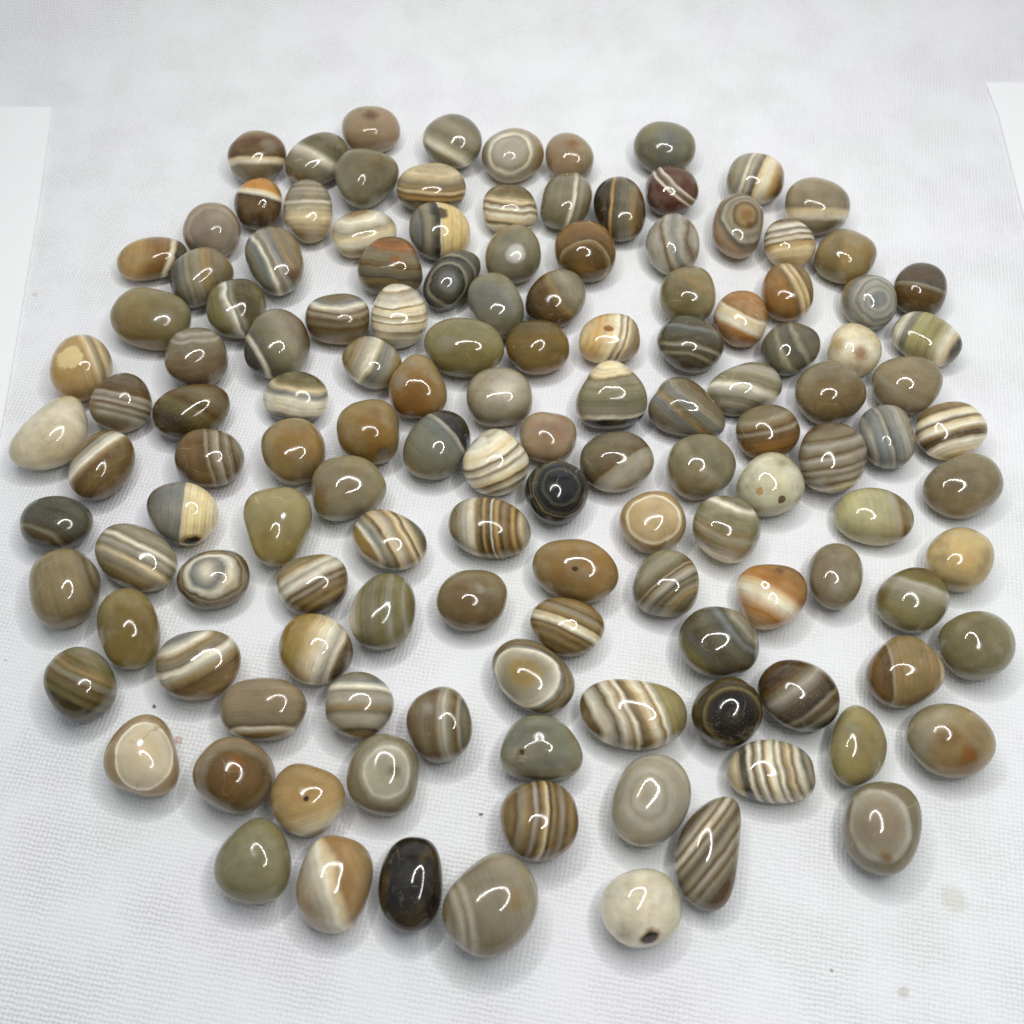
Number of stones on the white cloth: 133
